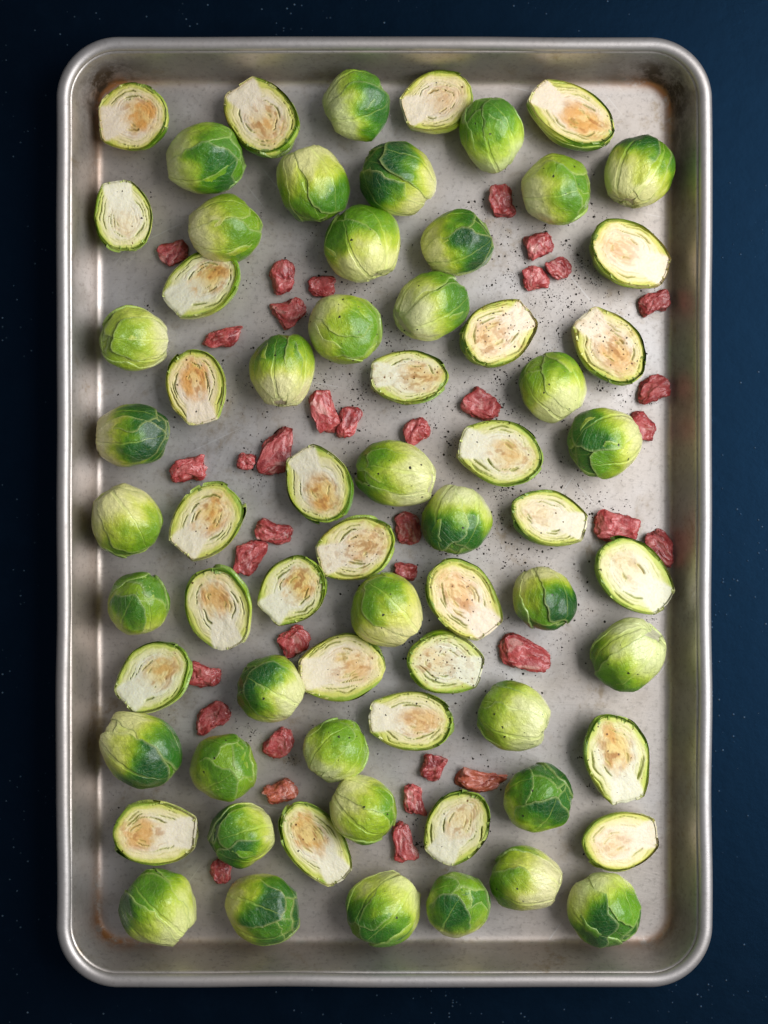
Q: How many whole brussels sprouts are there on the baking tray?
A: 38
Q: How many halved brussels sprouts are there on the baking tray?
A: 29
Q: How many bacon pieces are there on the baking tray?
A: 36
